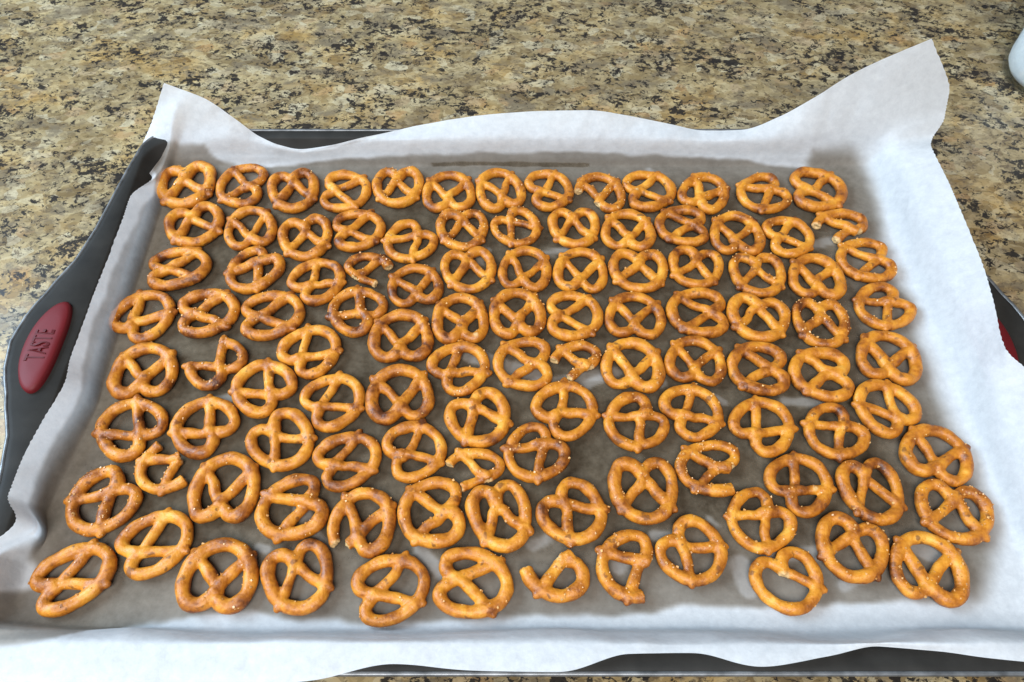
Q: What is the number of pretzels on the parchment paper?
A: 107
